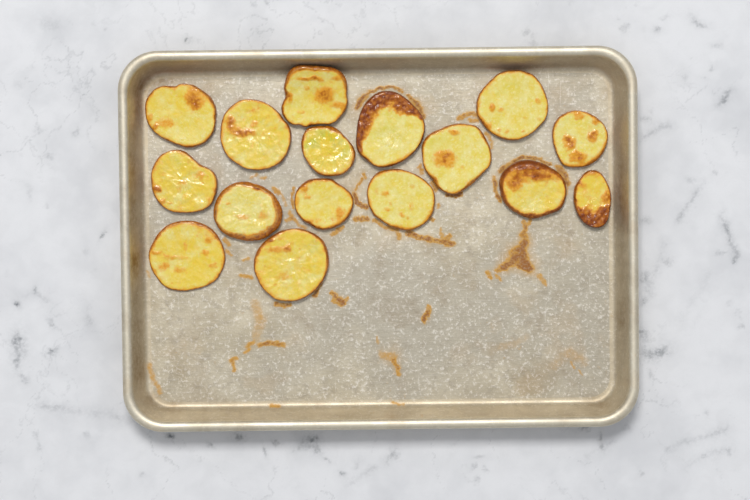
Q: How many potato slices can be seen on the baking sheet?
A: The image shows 16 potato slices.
